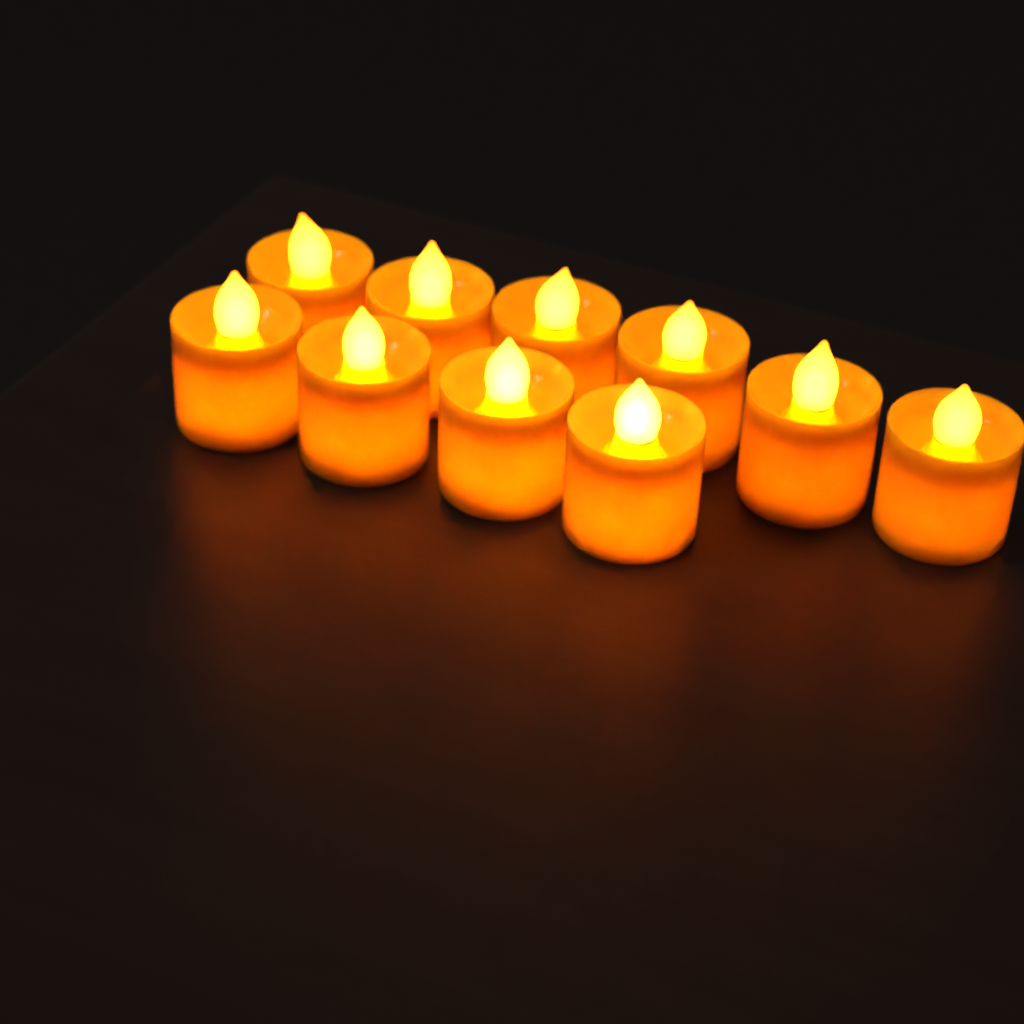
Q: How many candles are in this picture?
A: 10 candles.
